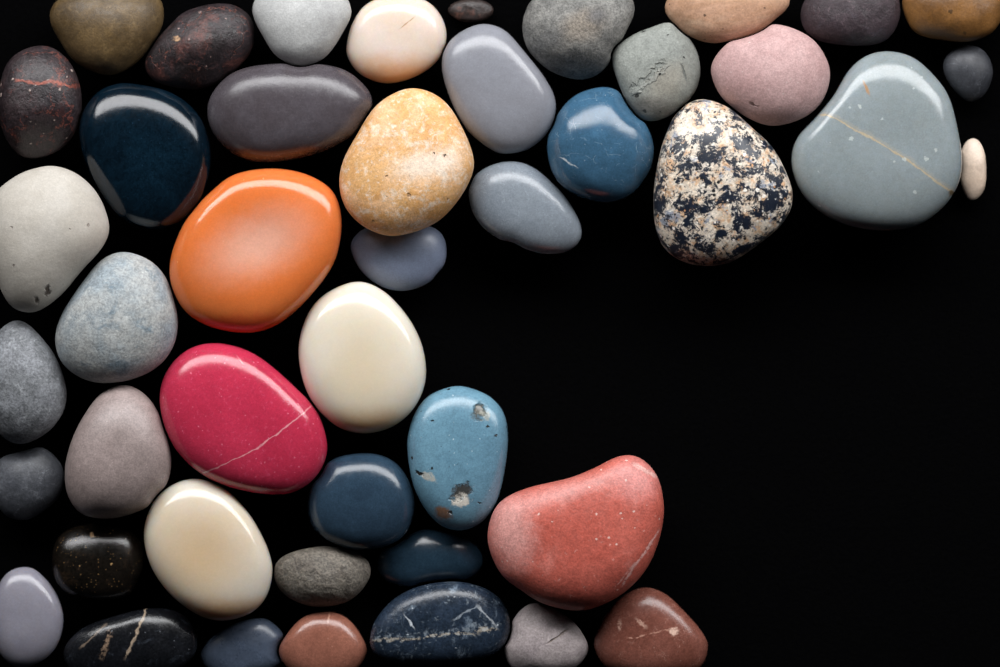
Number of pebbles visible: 45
